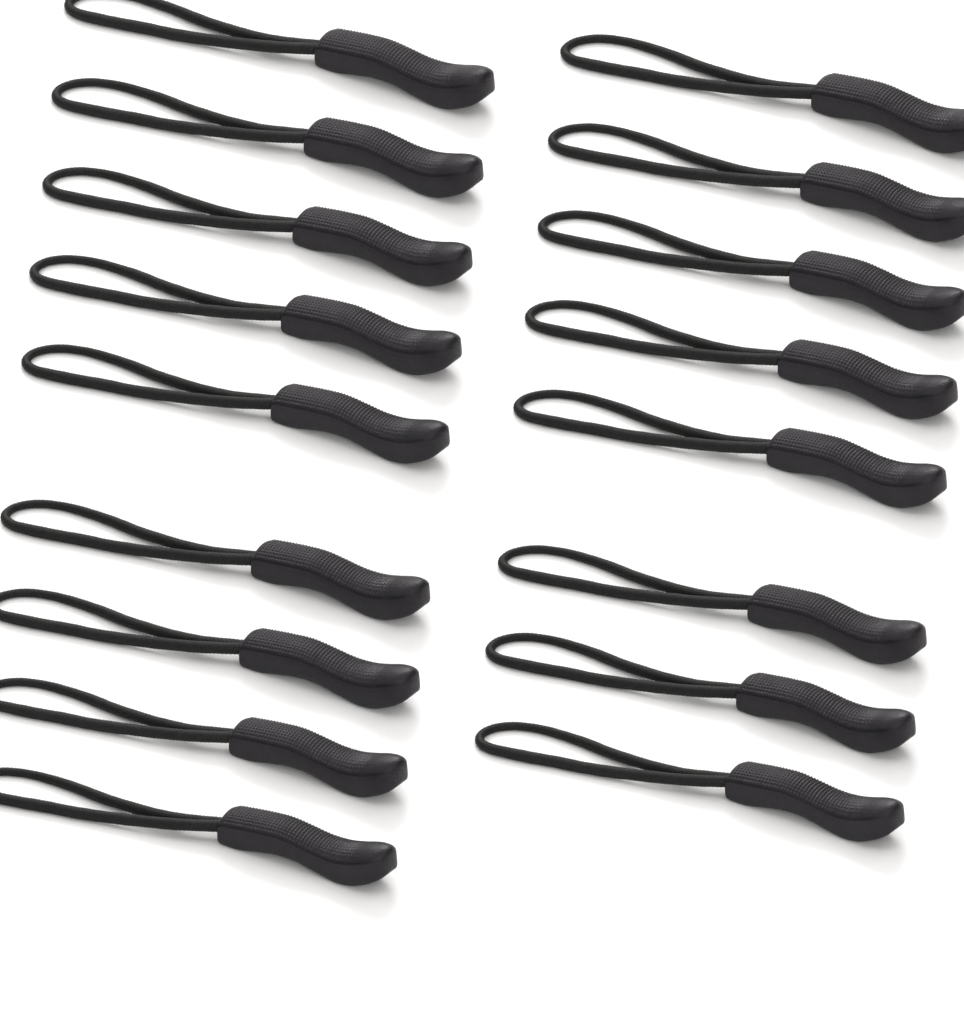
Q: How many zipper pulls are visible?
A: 17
